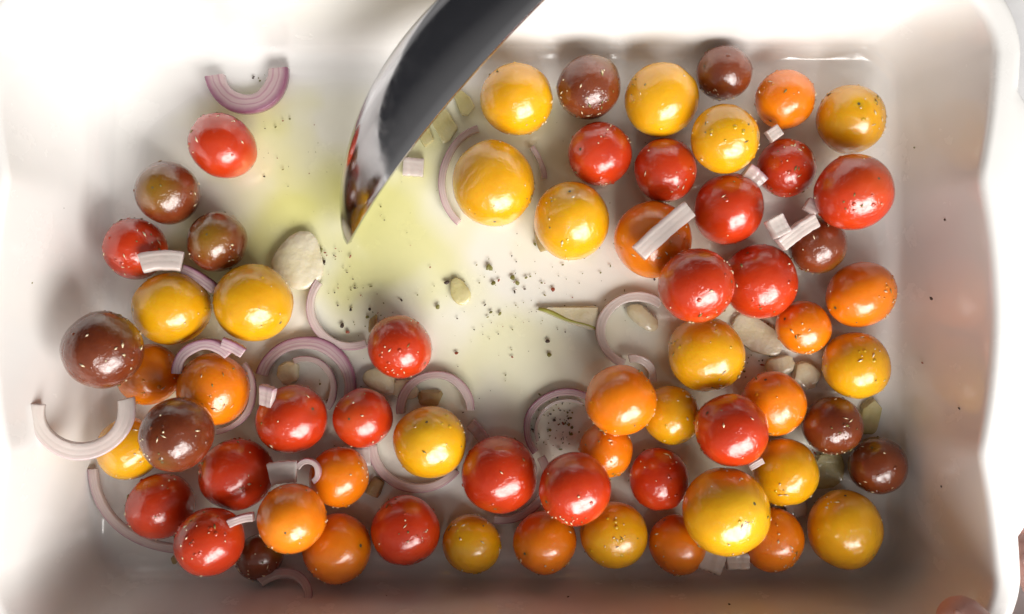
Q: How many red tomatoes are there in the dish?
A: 20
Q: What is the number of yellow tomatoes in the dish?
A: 18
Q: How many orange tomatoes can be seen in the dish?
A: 15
